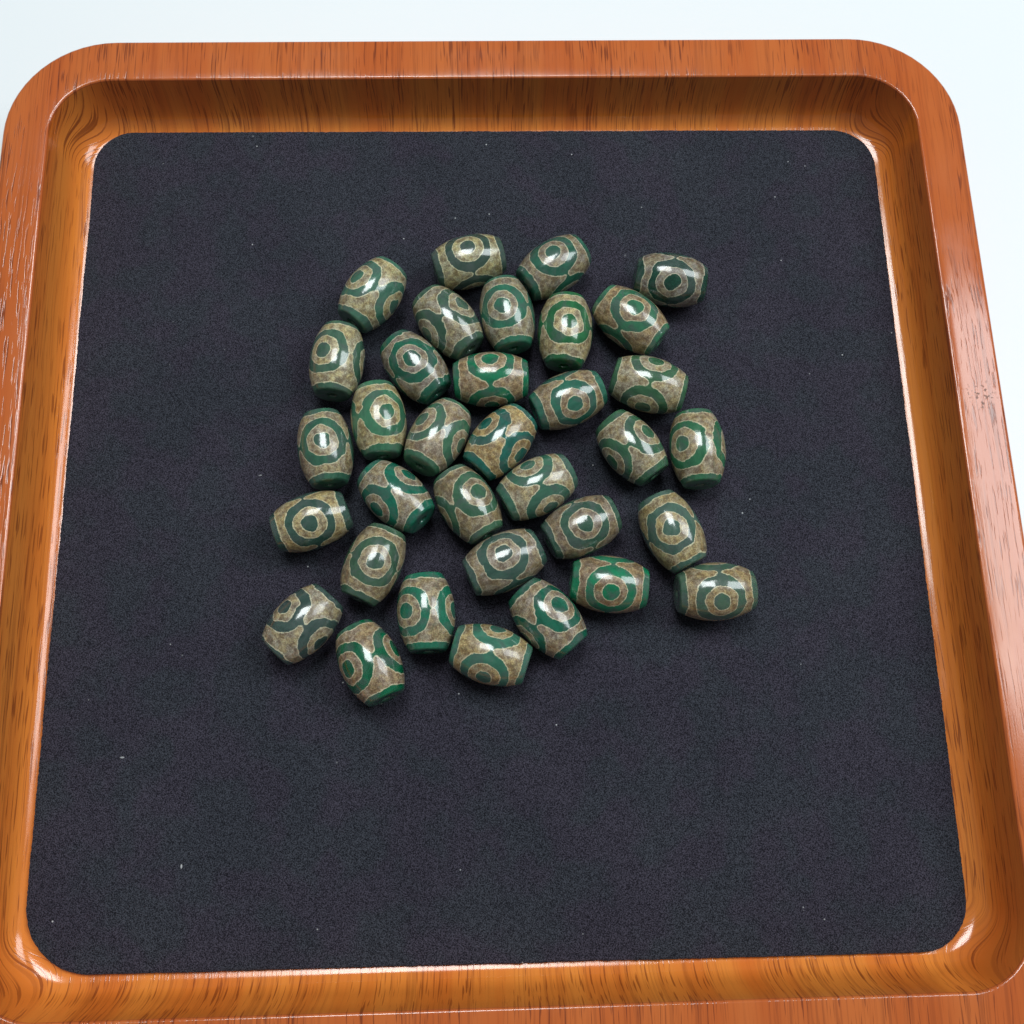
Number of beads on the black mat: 34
